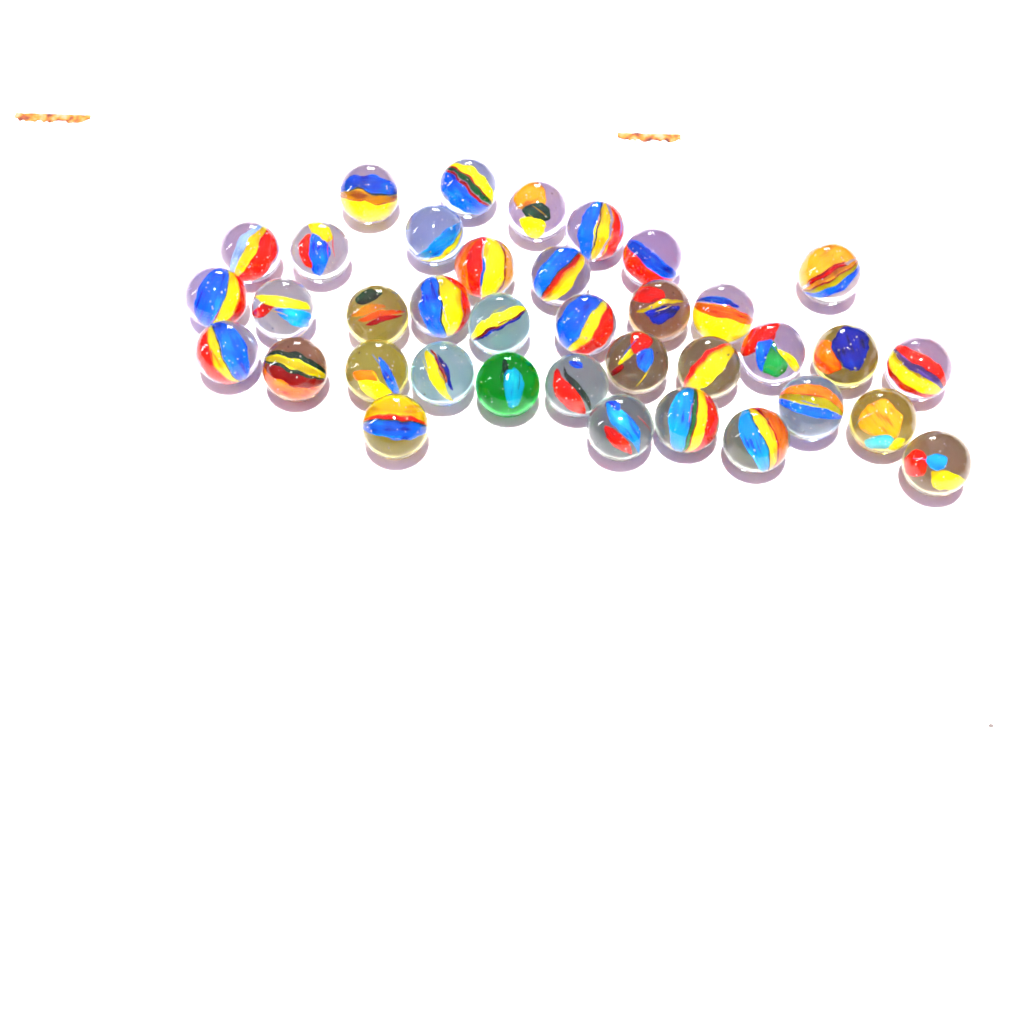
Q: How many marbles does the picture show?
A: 37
